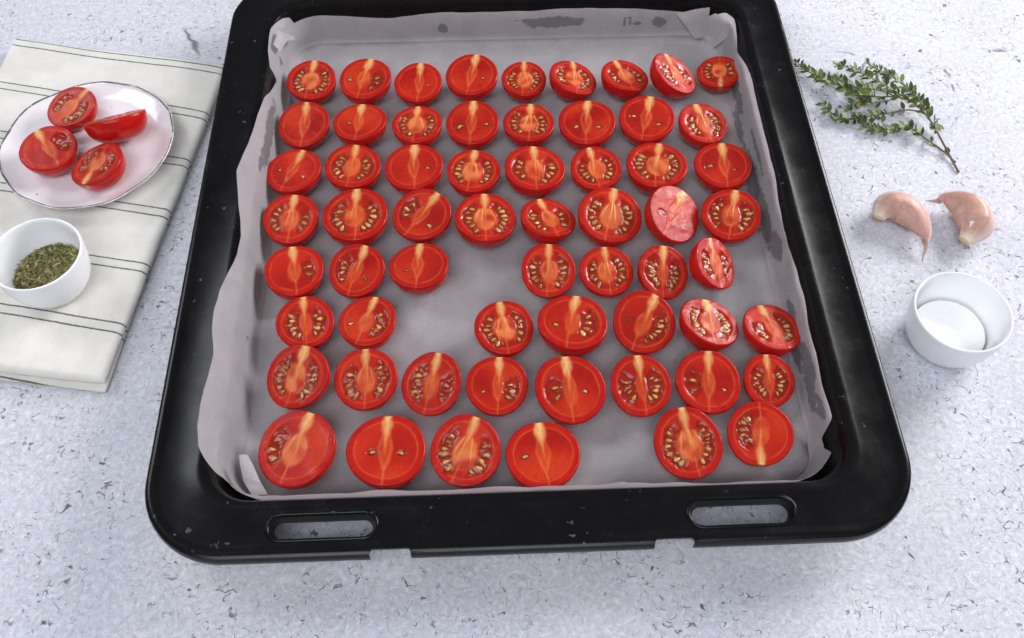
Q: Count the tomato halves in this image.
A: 65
